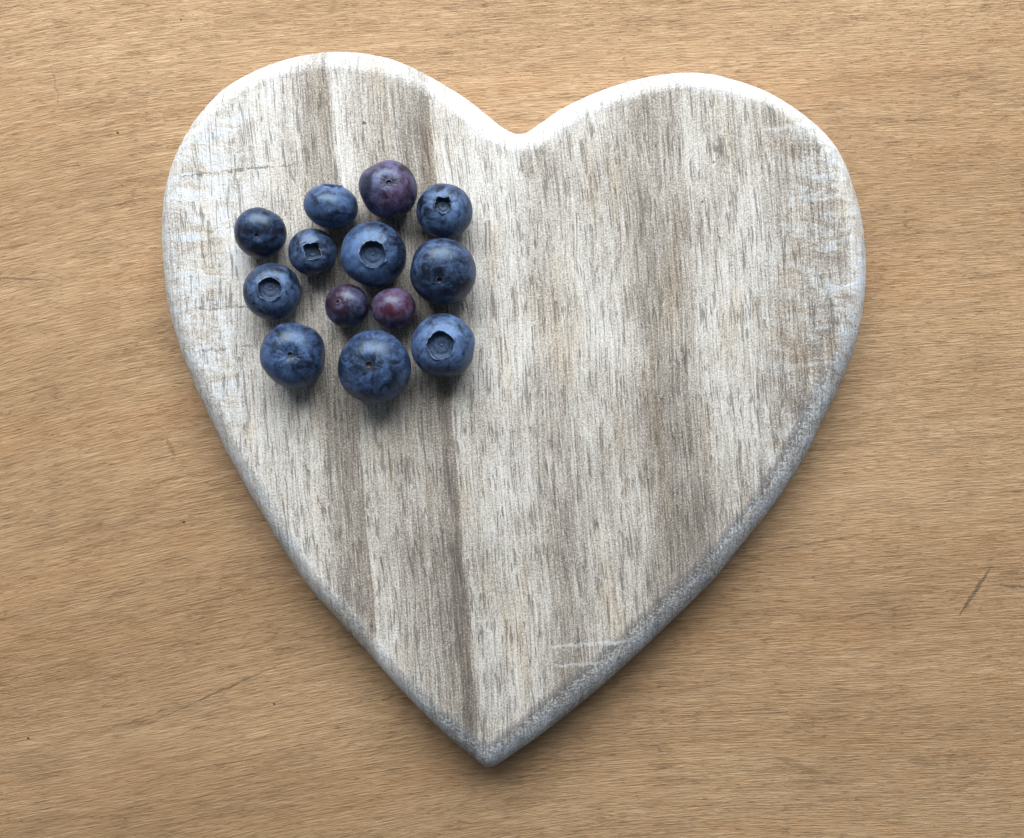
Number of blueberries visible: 13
